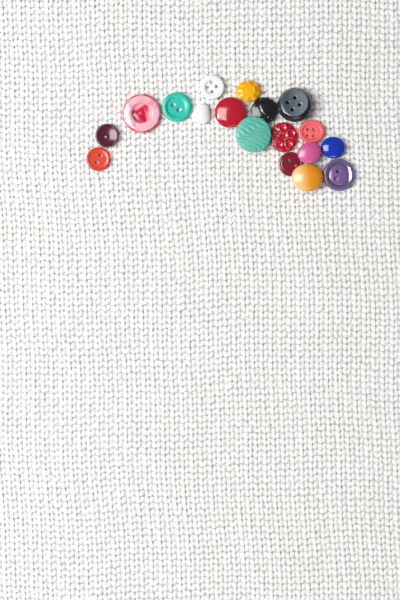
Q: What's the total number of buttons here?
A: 18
